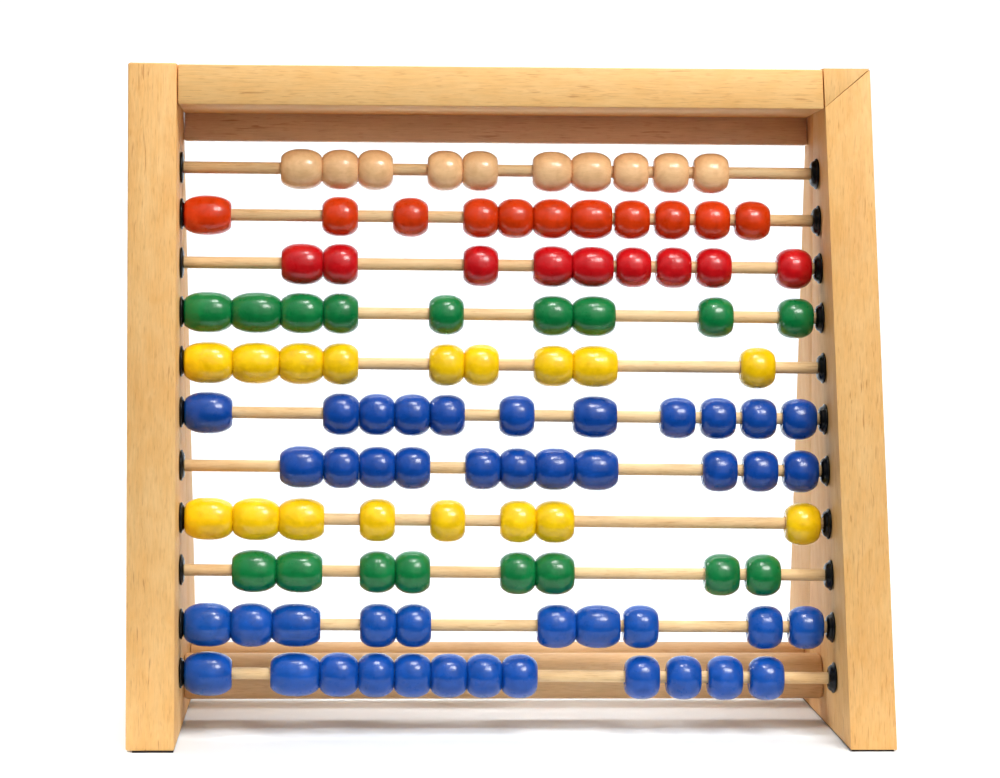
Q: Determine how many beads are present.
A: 108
